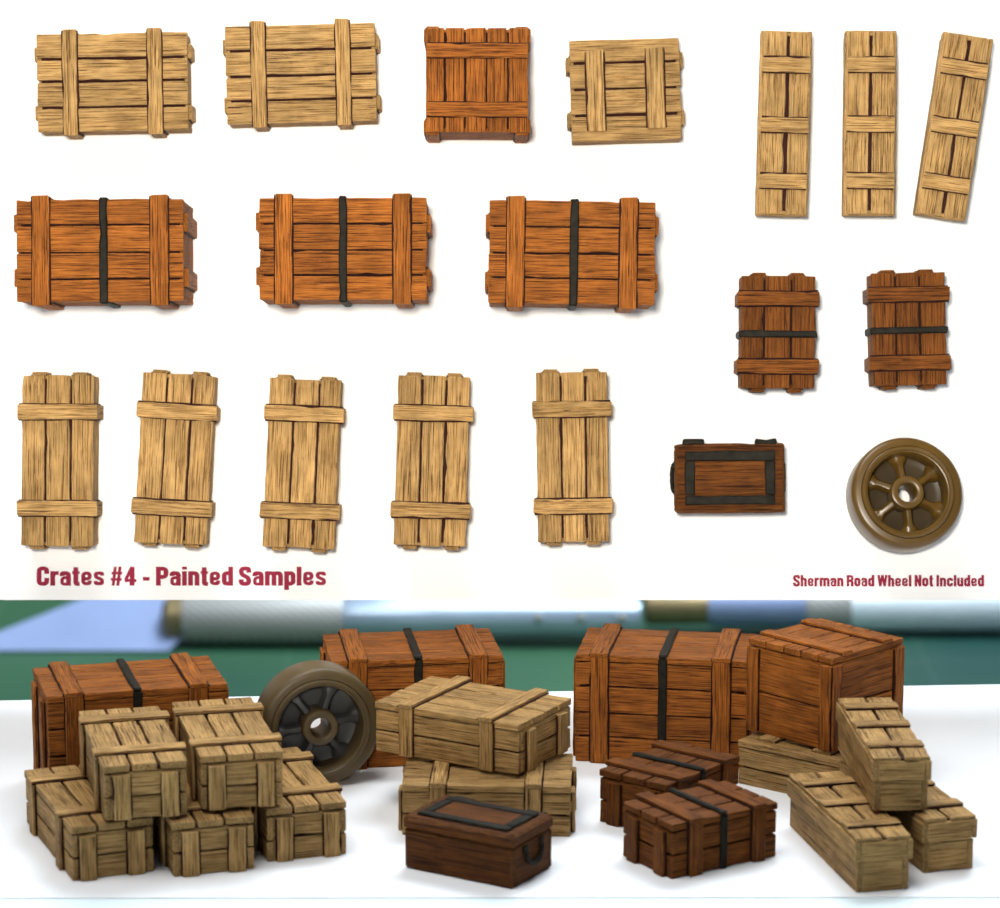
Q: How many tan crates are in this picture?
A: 22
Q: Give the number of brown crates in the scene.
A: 14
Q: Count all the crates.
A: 36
